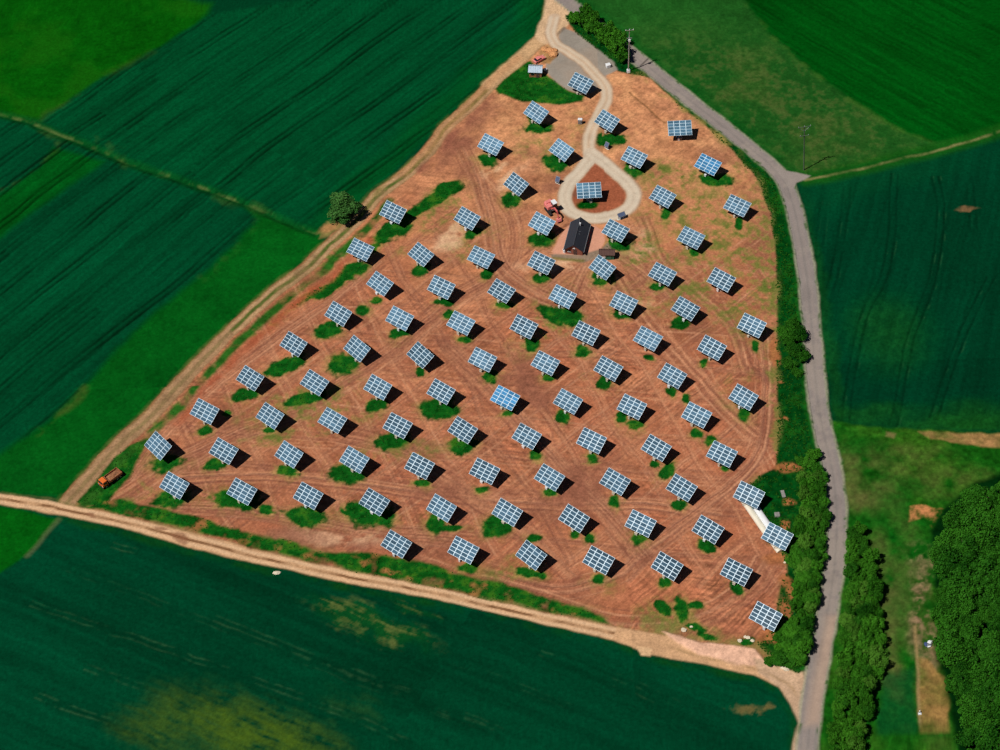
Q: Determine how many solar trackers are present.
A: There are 90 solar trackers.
